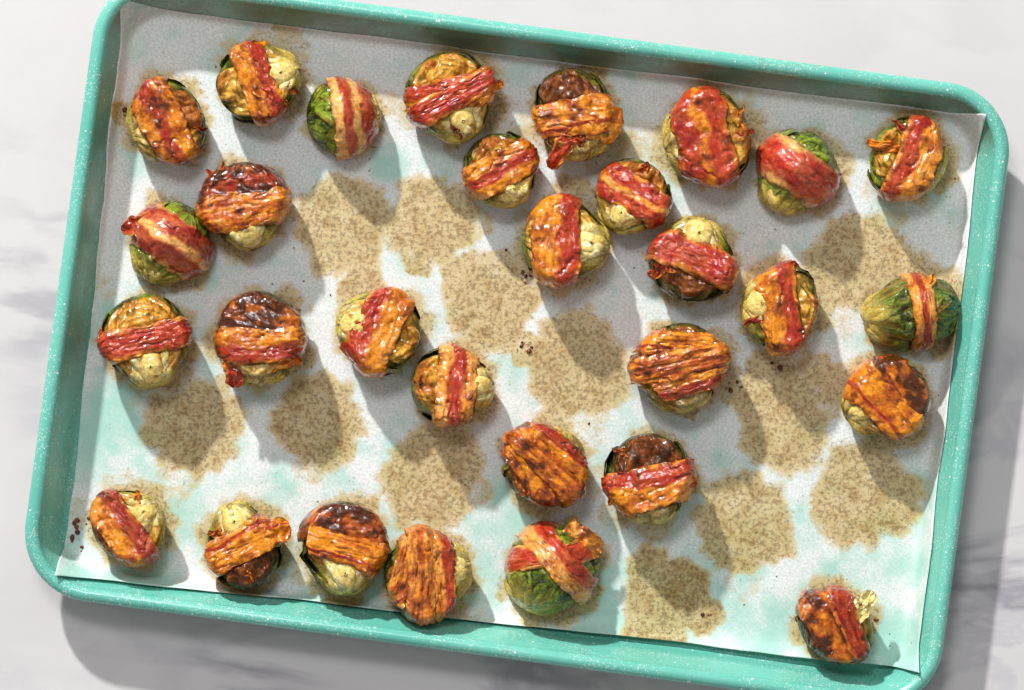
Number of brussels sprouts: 30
